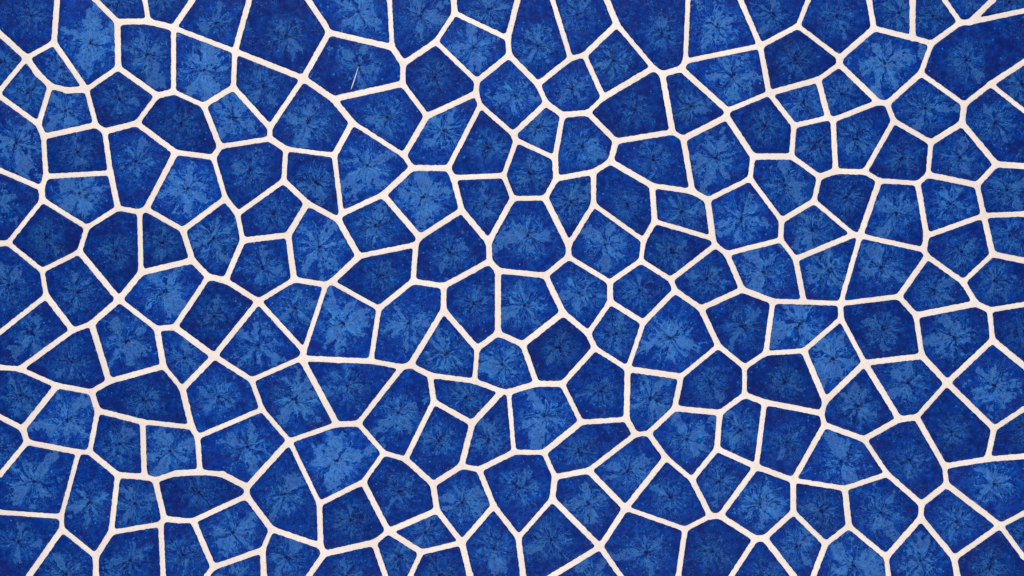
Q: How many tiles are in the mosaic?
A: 200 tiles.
